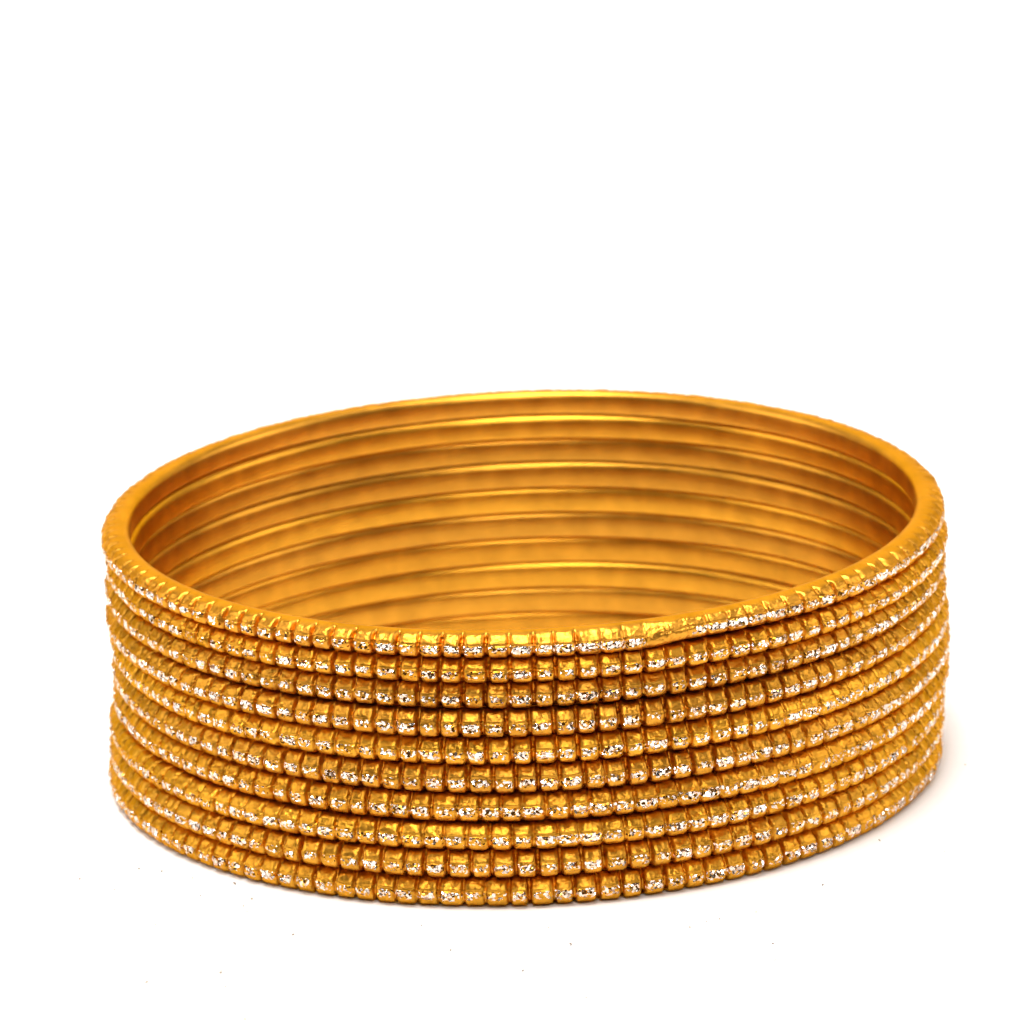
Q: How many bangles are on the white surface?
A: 10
